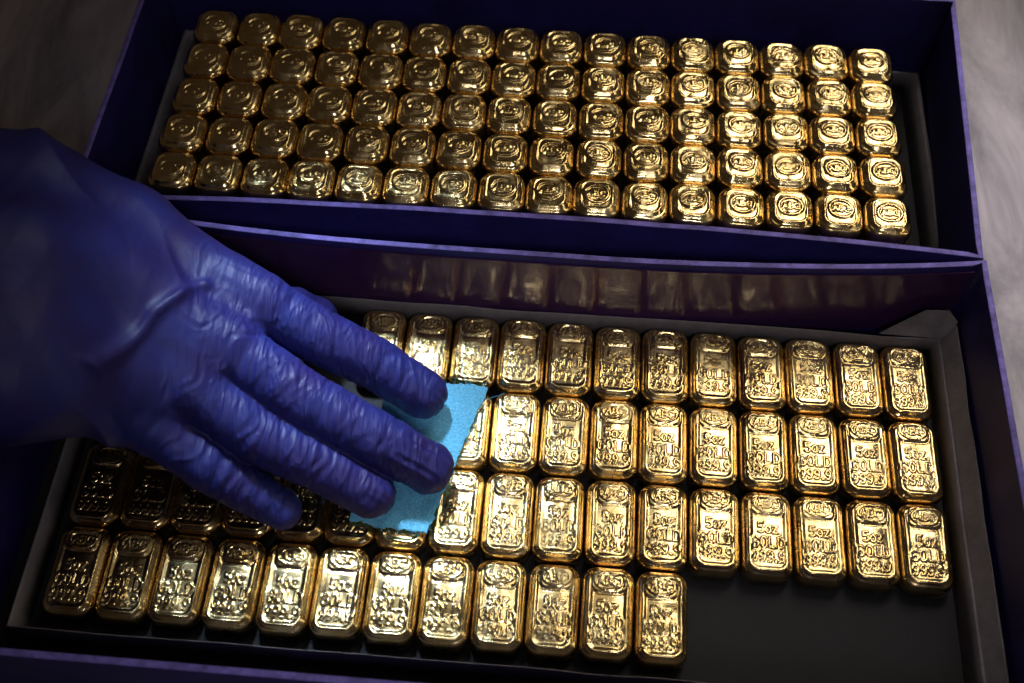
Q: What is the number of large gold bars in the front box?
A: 51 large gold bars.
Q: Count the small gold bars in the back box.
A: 80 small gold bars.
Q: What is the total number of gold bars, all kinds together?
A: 131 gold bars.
